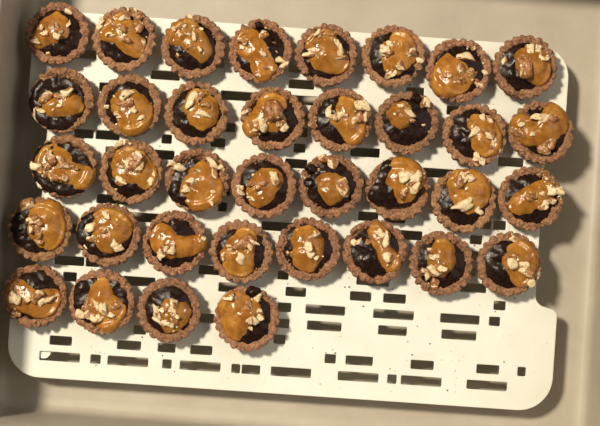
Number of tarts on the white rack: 36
